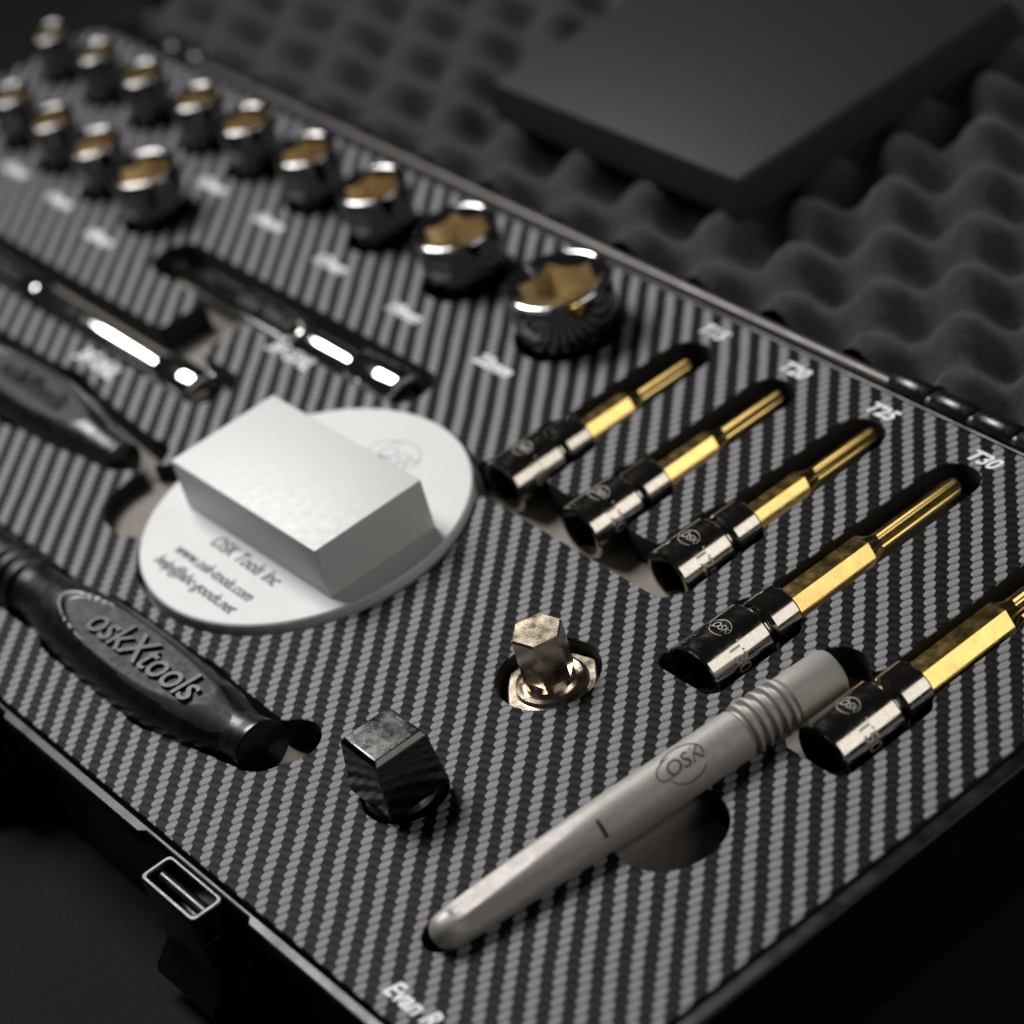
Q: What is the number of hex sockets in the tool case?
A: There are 13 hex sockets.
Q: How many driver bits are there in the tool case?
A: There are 5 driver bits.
